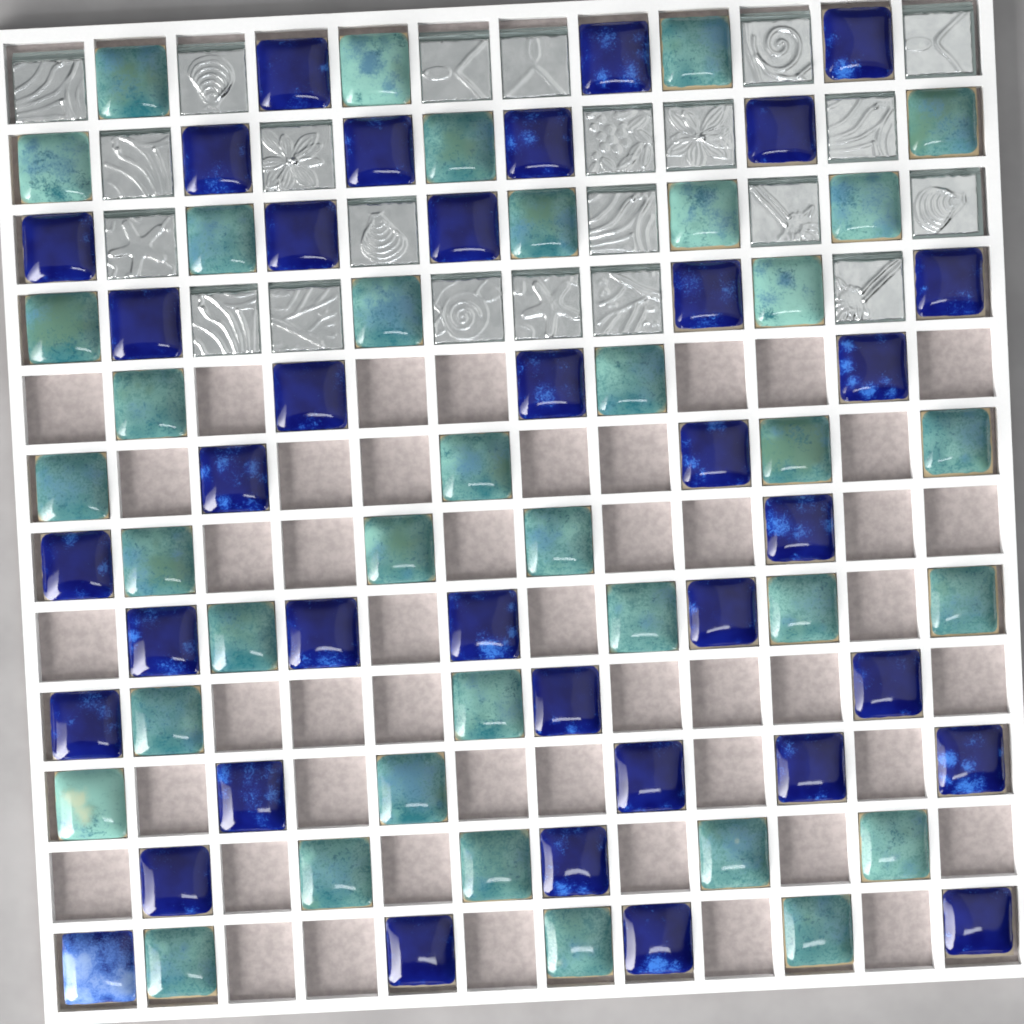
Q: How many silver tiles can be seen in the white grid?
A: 22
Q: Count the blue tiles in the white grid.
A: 37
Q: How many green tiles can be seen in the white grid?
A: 37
